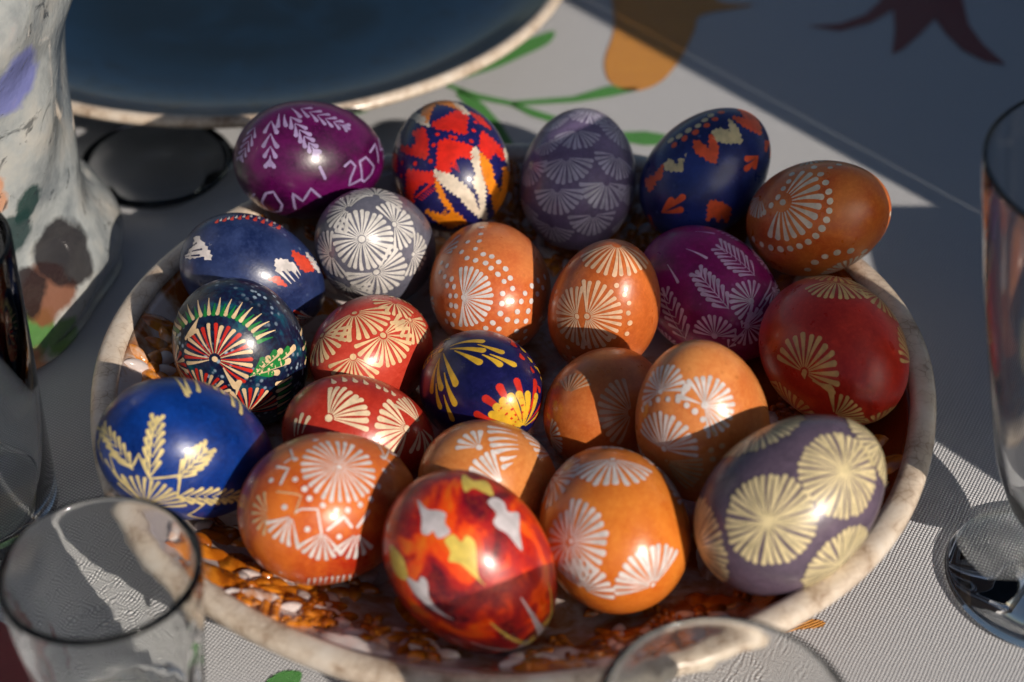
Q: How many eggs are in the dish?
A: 23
